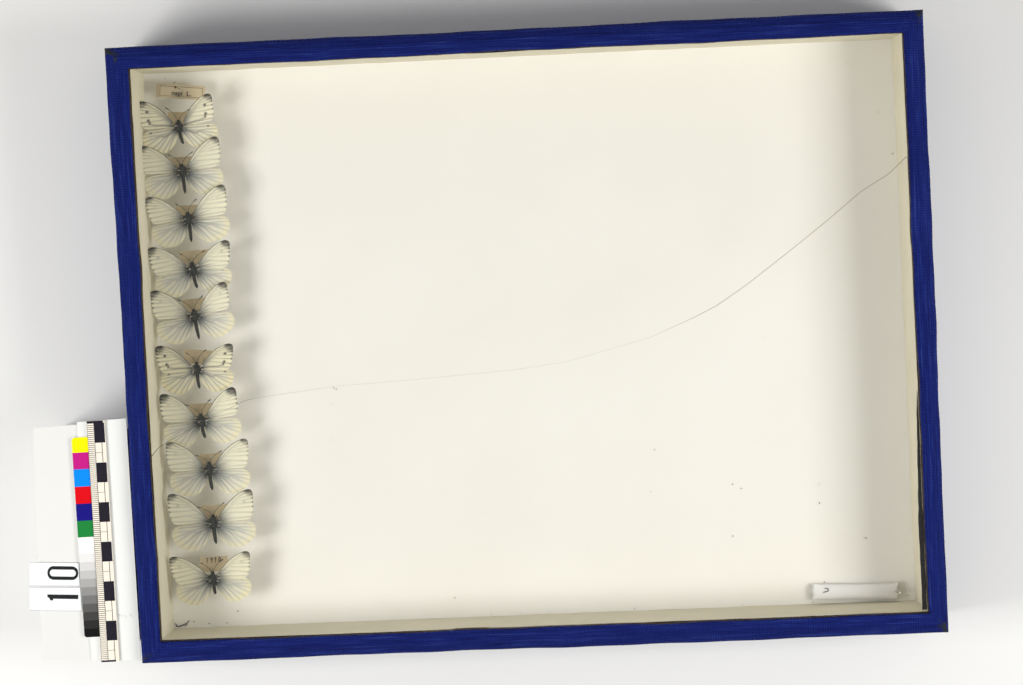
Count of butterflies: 10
